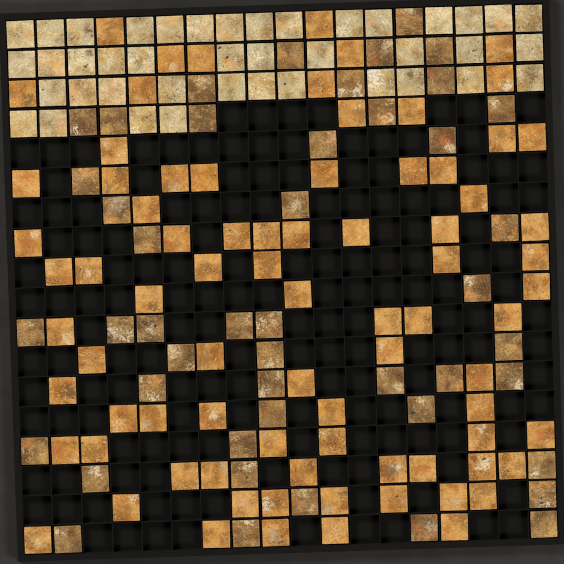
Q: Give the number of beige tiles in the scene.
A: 41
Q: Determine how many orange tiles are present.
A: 81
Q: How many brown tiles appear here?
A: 46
